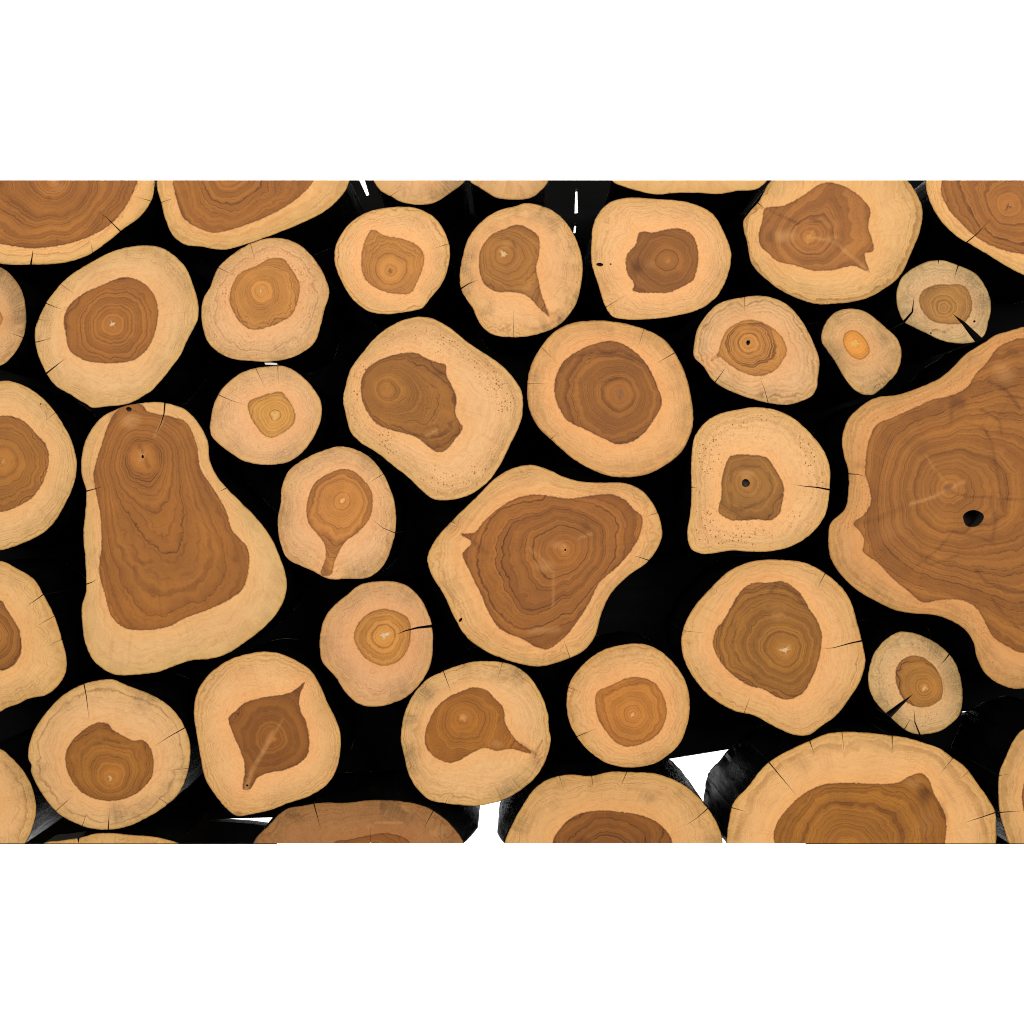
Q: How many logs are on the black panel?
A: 39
